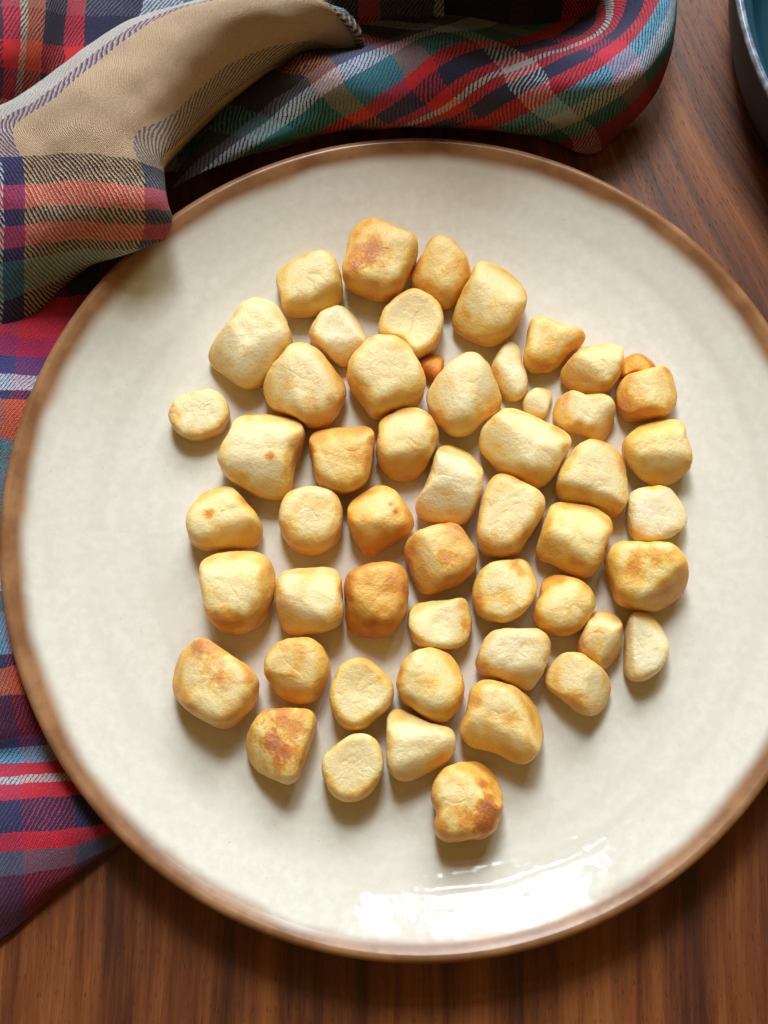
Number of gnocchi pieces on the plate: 53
